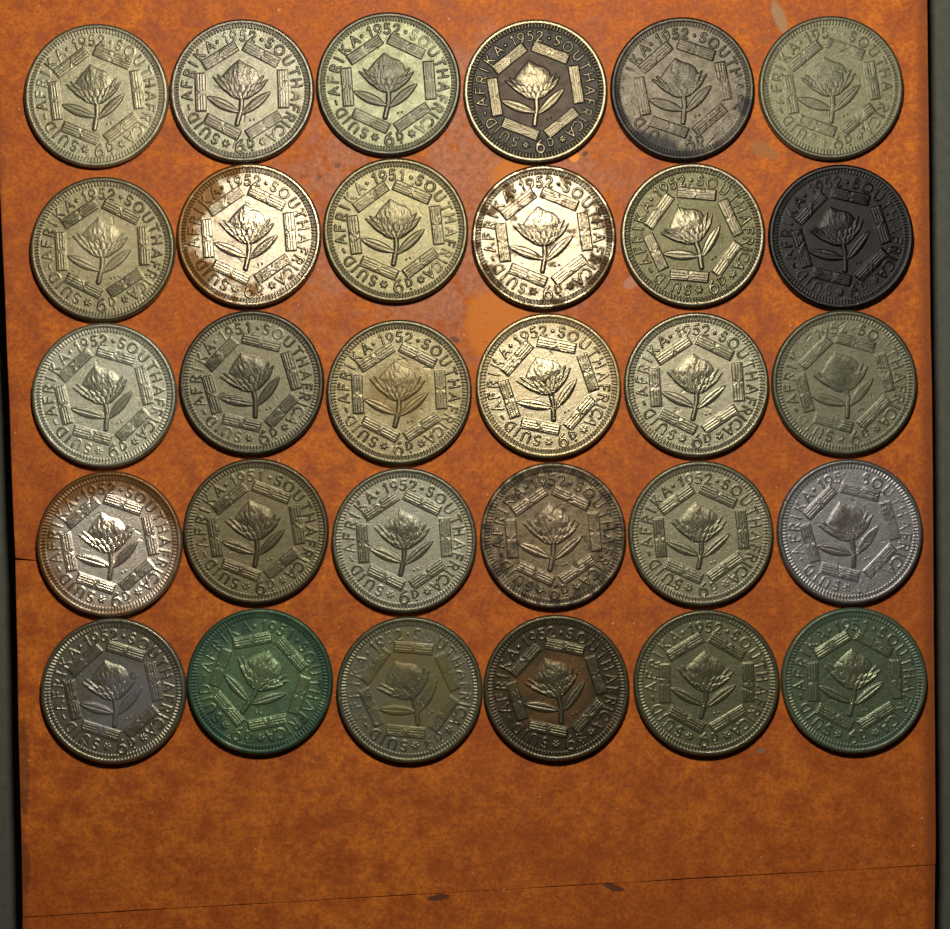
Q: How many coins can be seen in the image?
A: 30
